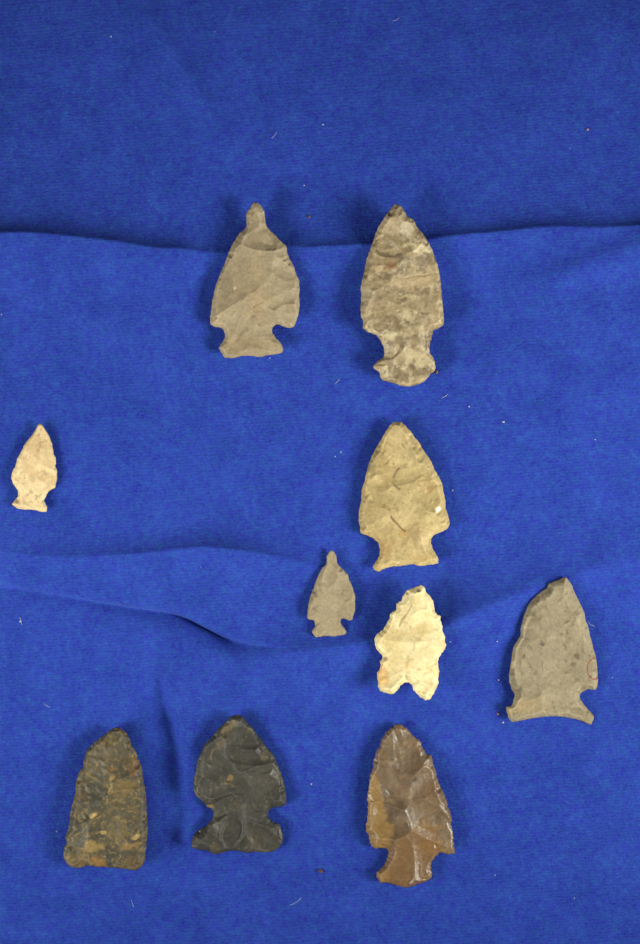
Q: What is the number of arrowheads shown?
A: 10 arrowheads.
